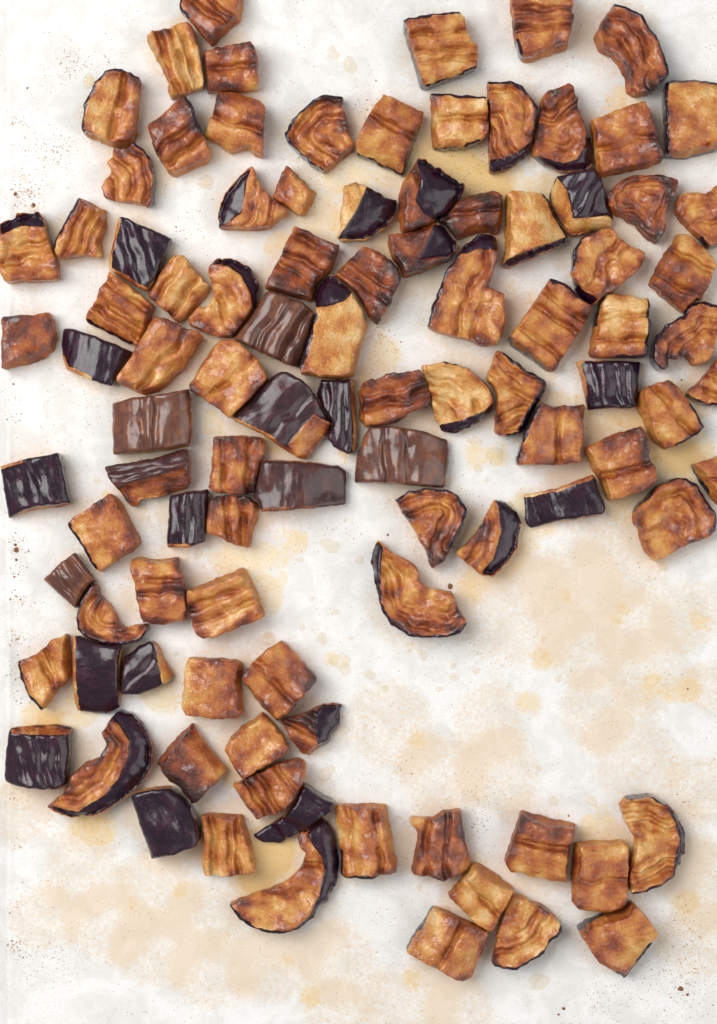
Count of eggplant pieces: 100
